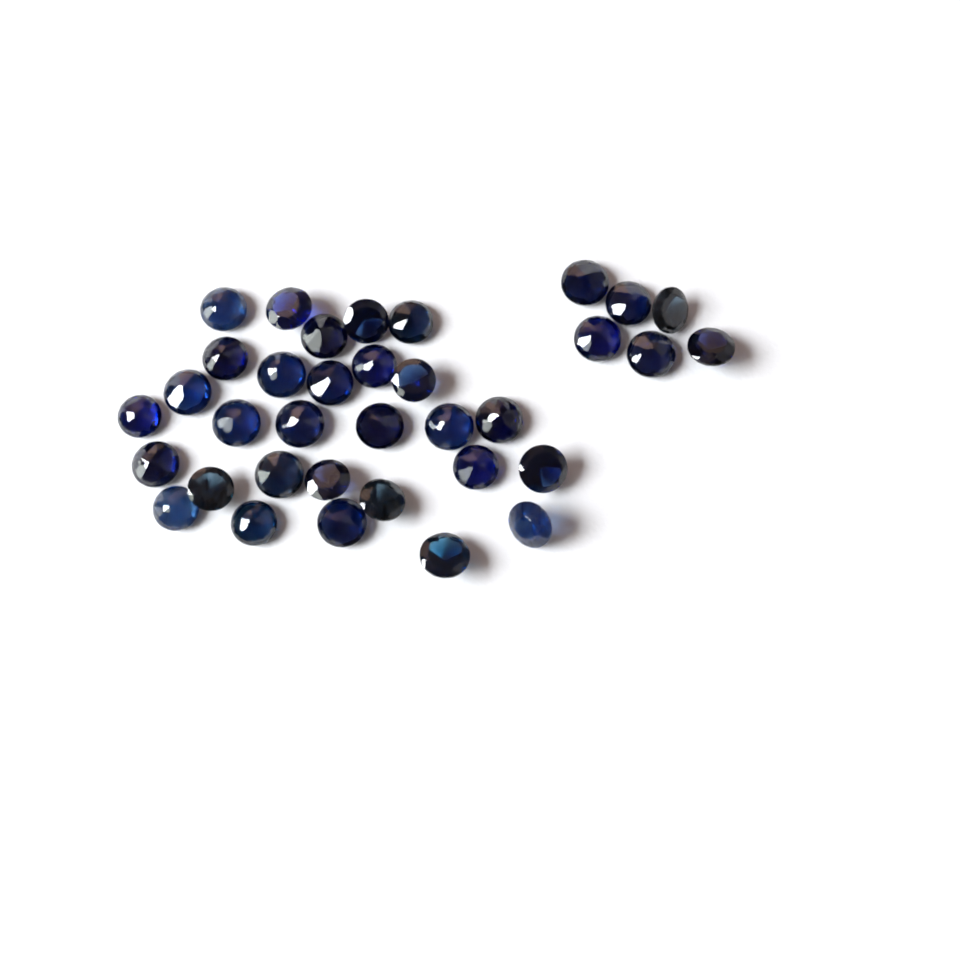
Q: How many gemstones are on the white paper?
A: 35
